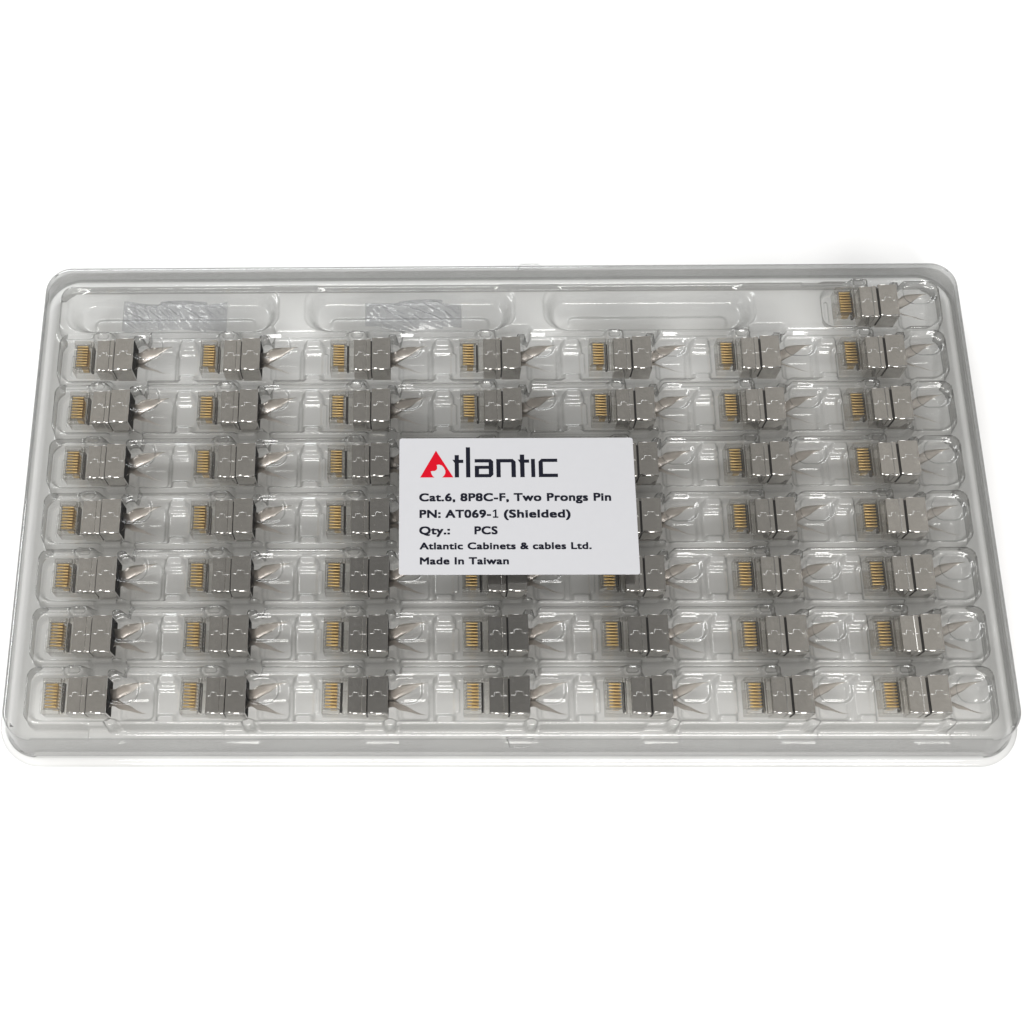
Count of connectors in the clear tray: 48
